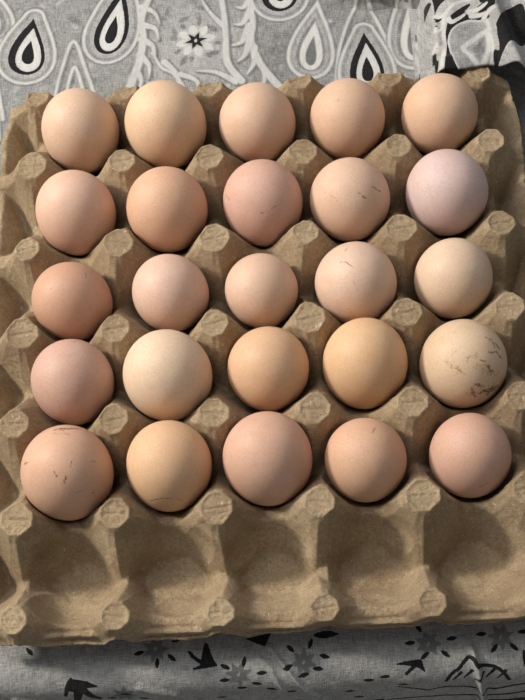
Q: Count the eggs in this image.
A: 25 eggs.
